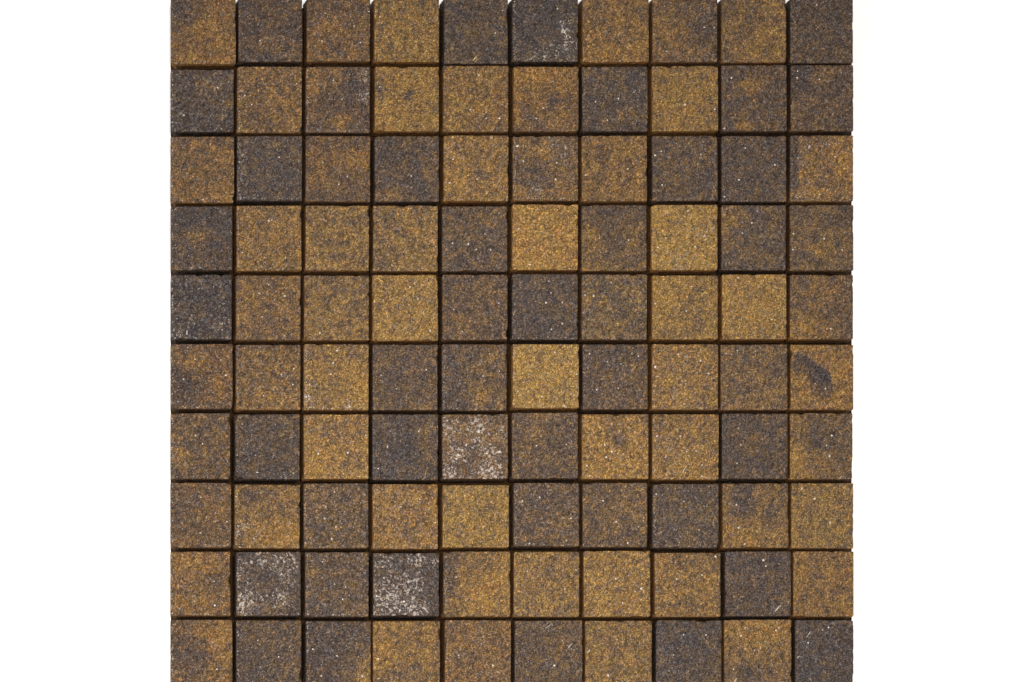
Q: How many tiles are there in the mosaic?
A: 100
